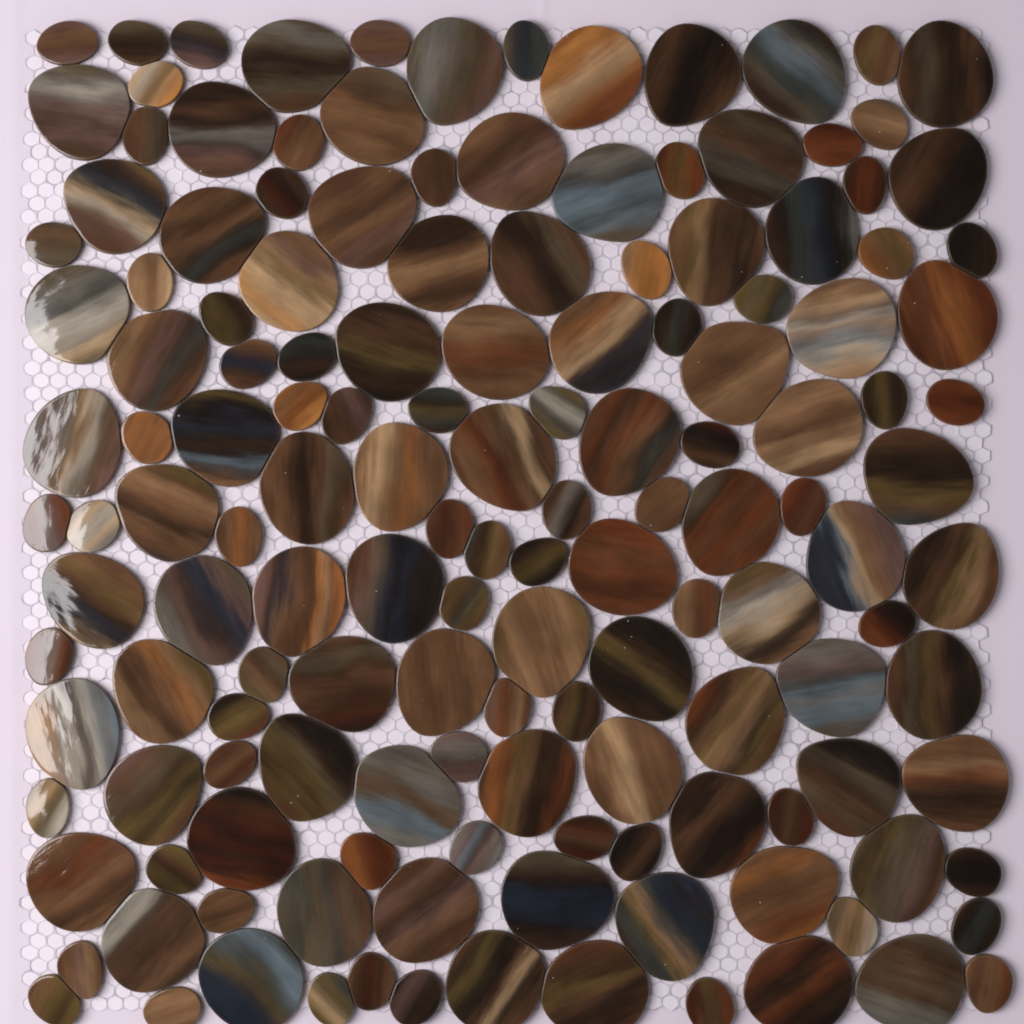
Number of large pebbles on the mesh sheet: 78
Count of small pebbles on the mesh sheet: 71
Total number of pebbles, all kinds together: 149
